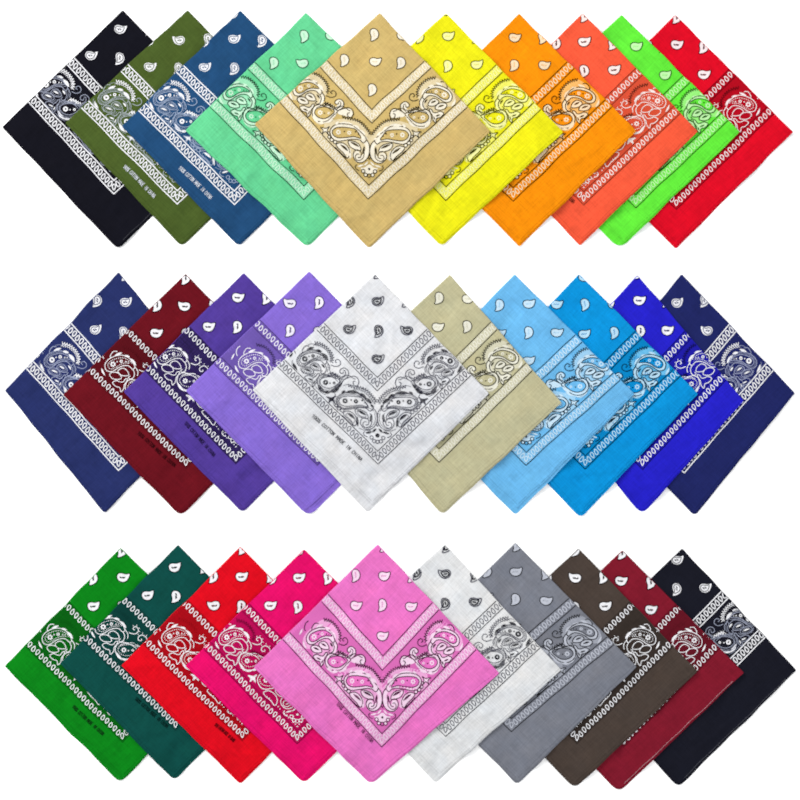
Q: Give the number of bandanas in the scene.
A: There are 30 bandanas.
